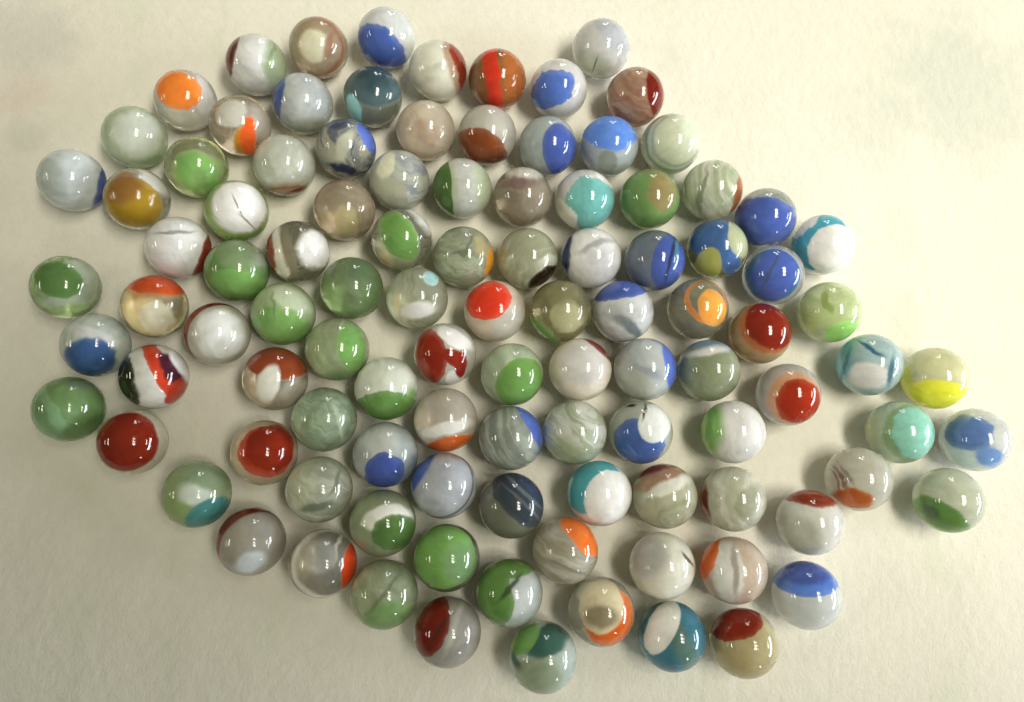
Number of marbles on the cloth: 105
